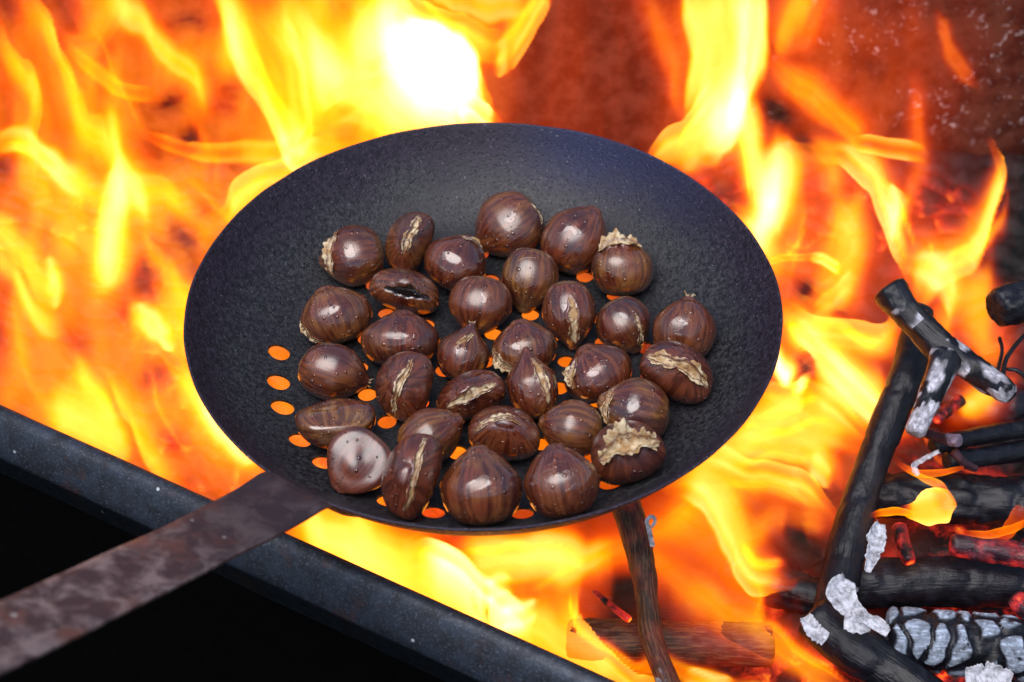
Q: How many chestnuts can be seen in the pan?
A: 32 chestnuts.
